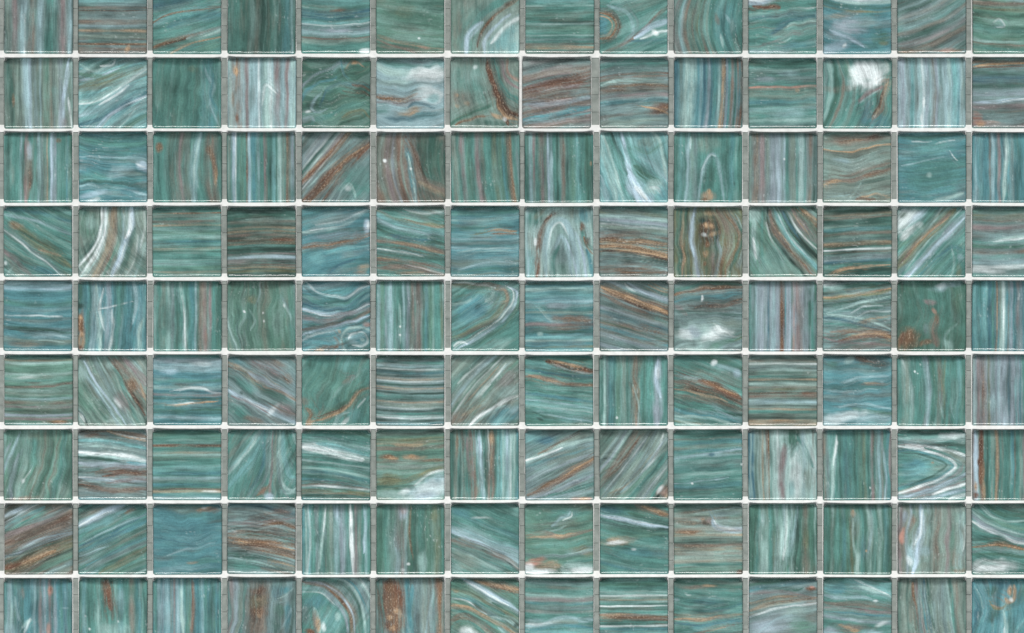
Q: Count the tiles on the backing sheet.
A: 126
